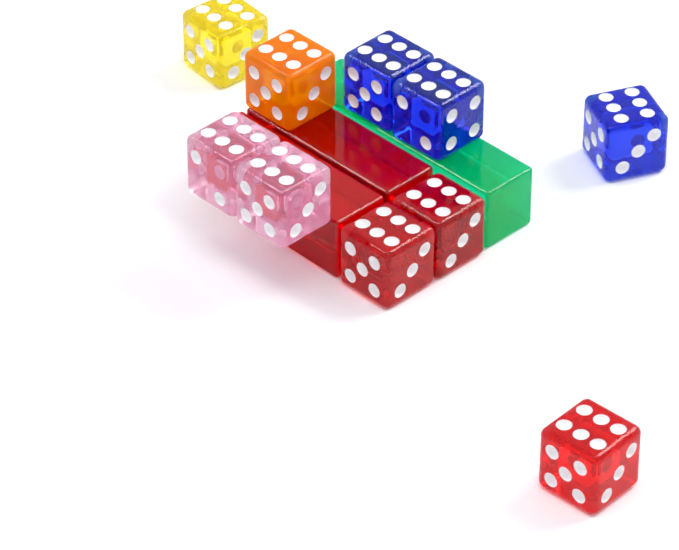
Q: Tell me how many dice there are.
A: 10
